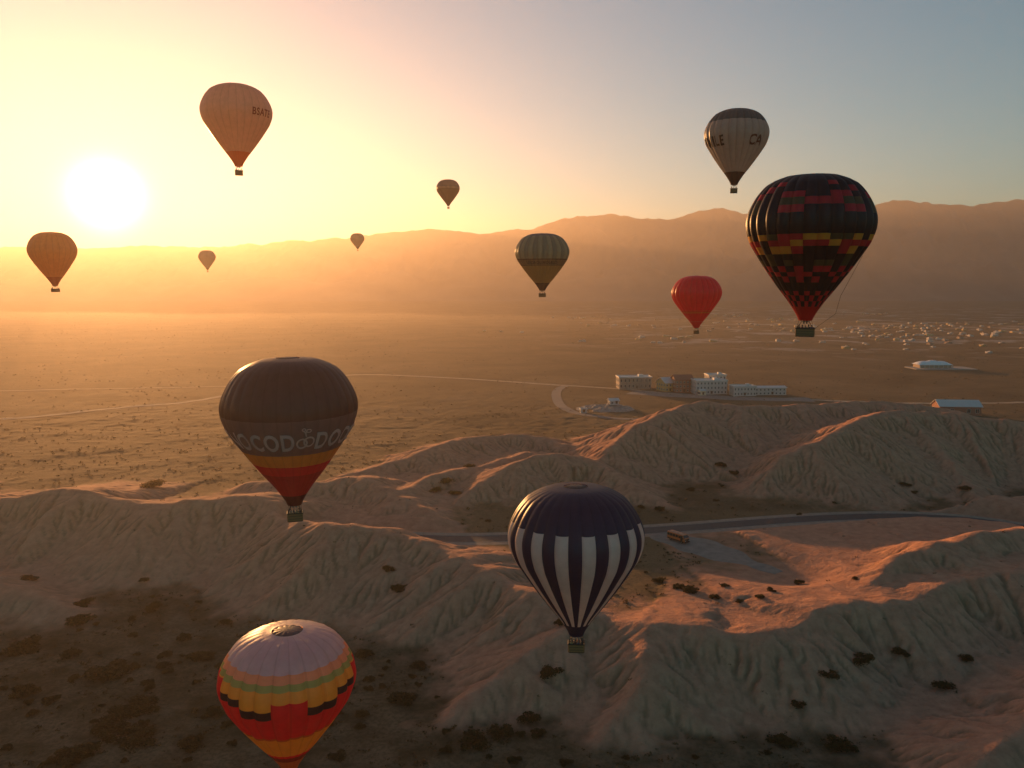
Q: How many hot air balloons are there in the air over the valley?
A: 12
